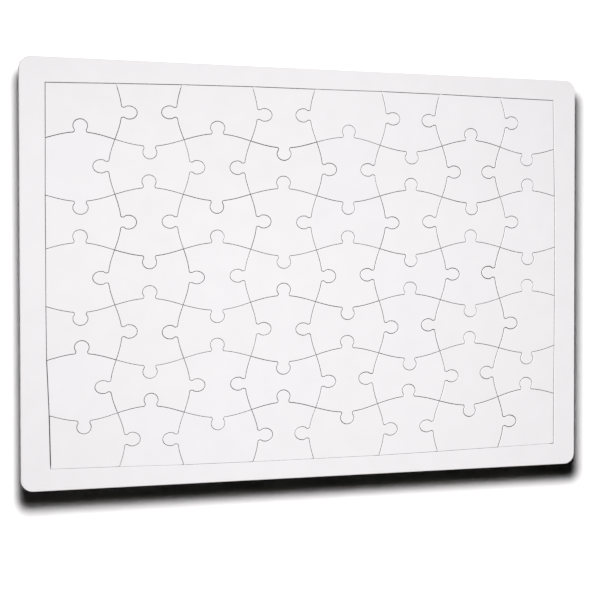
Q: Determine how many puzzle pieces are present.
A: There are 56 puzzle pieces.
